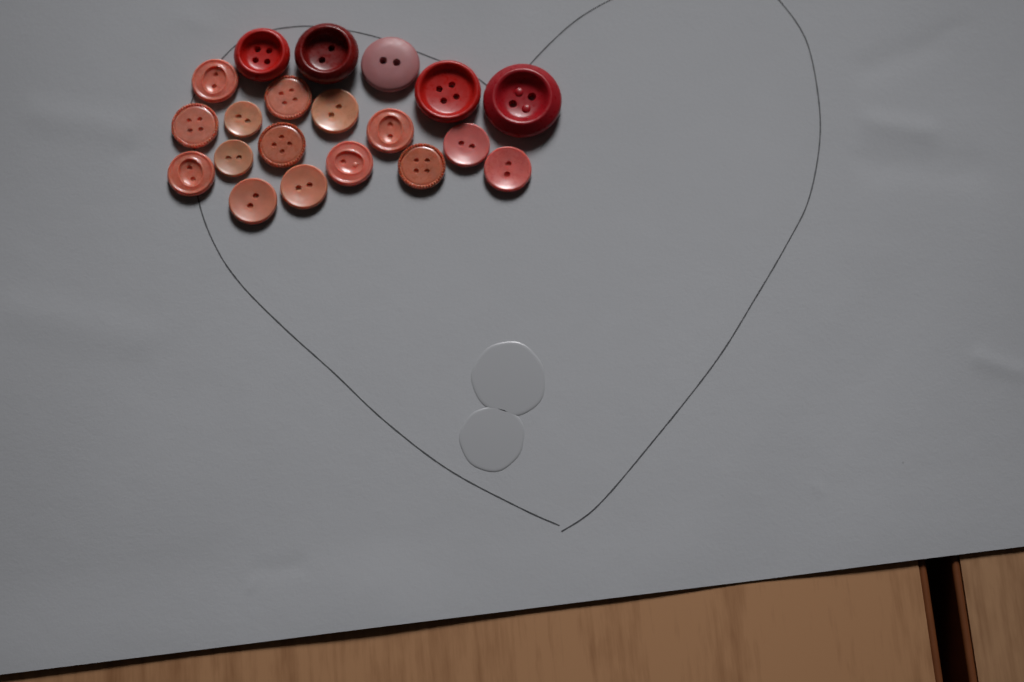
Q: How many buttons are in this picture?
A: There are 20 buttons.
